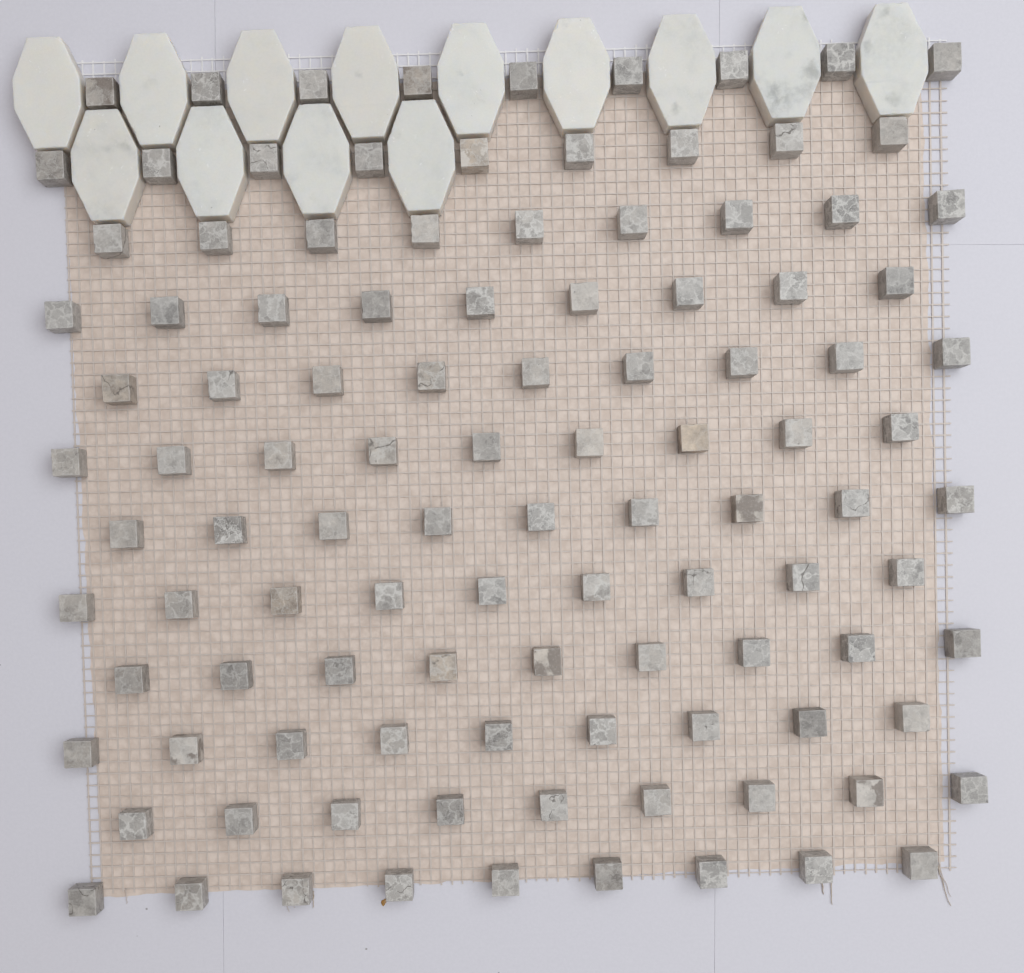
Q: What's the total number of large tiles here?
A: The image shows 13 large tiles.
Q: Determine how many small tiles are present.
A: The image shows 108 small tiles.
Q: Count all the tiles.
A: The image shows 121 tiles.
